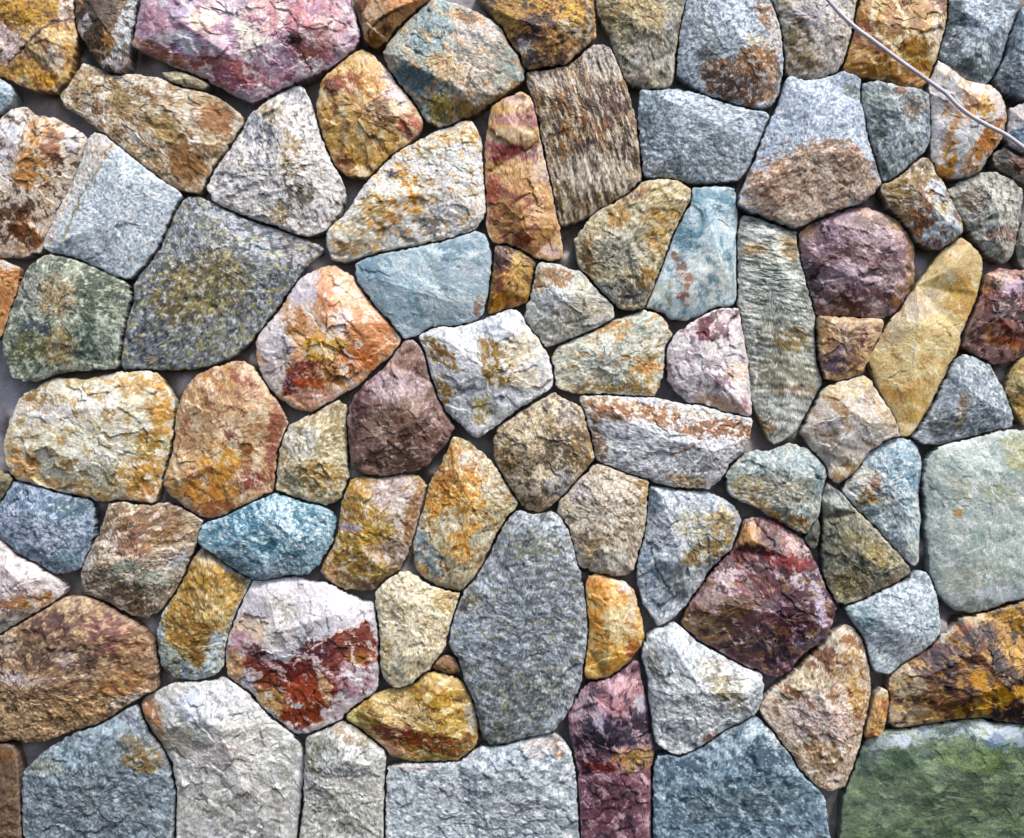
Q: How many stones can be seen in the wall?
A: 93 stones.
